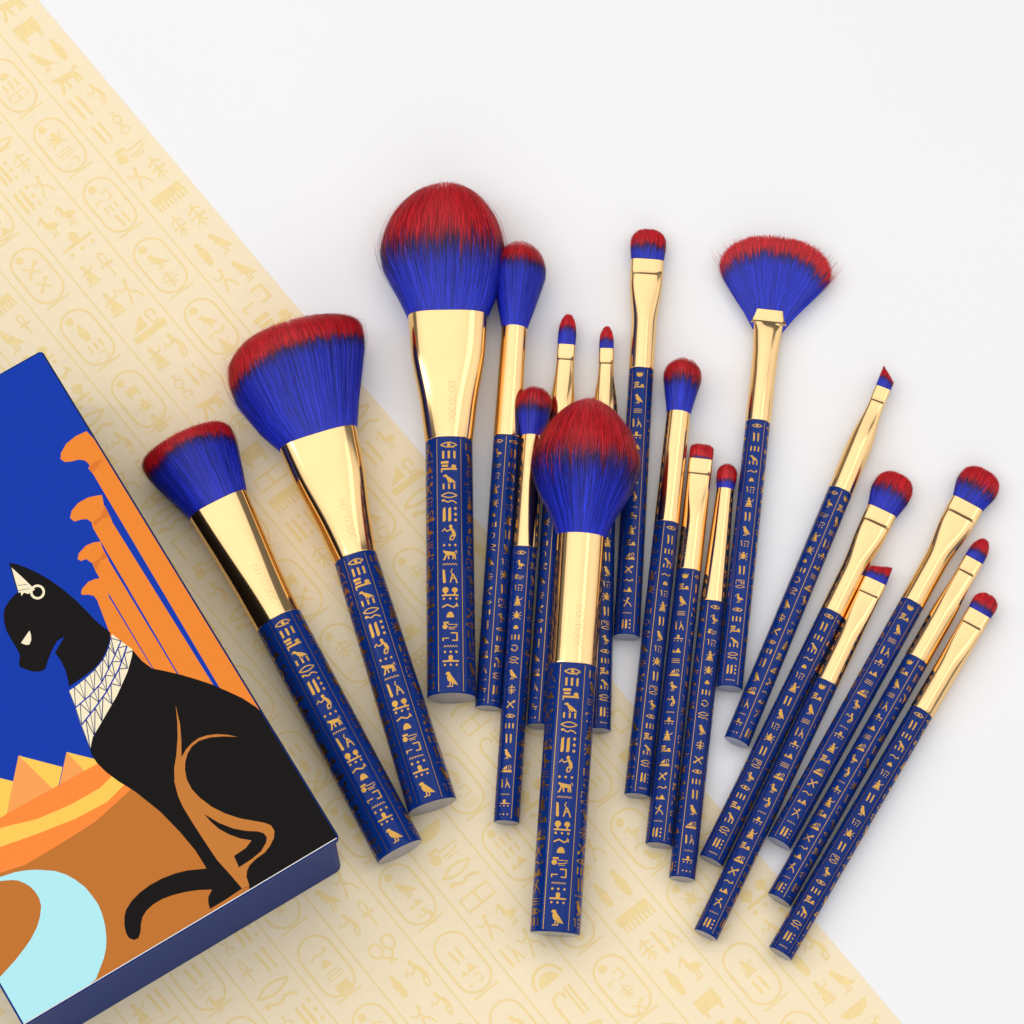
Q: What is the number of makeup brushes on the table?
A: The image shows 19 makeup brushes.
